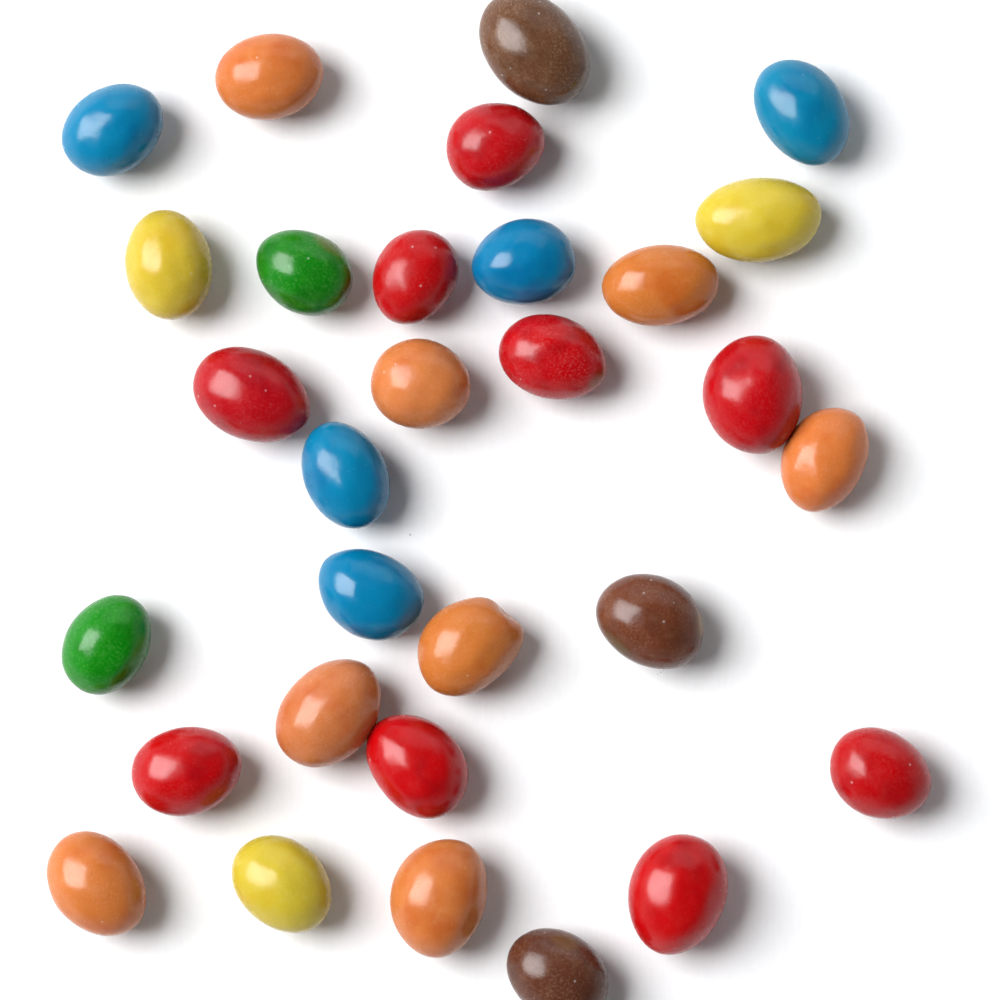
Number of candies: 30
